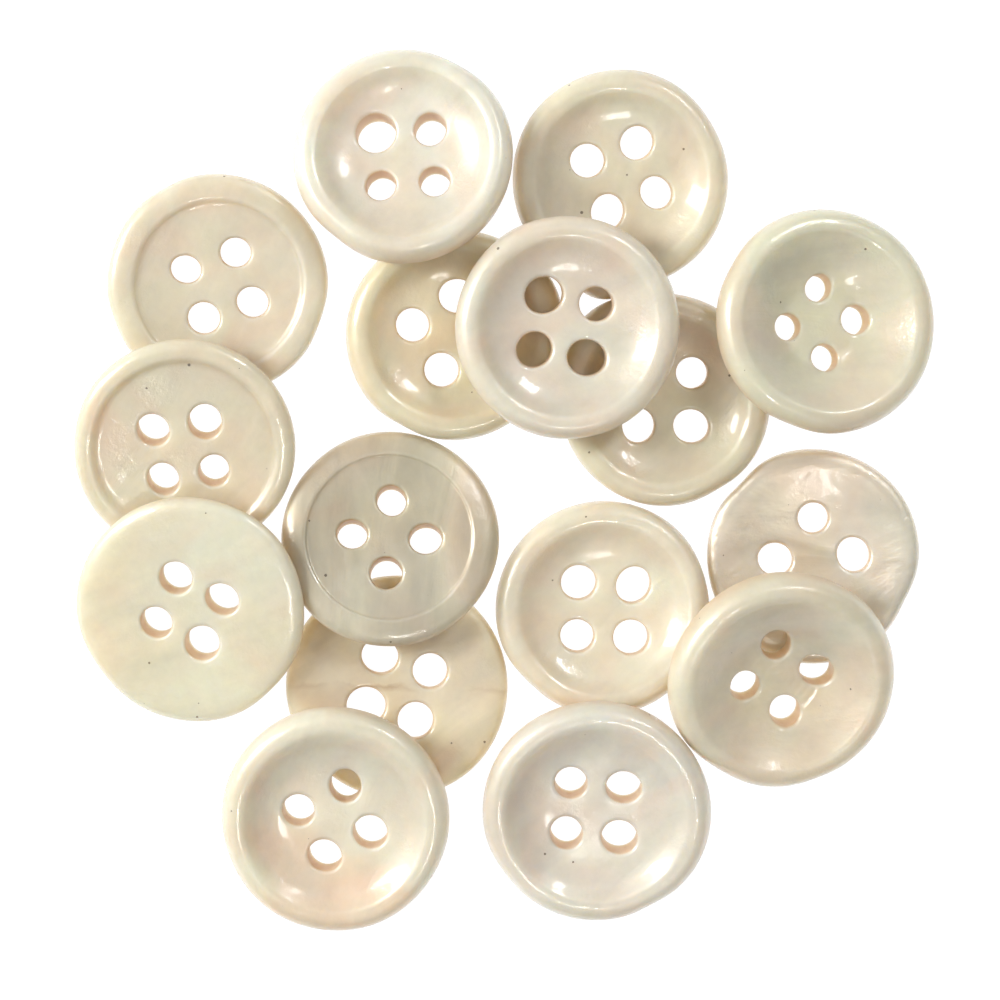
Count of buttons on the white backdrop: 16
